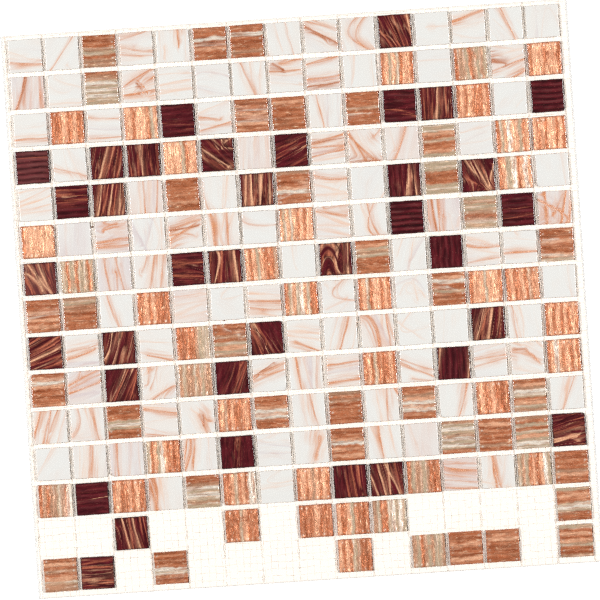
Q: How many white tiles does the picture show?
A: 98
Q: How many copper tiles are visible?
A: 75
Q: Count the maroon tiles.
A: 36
